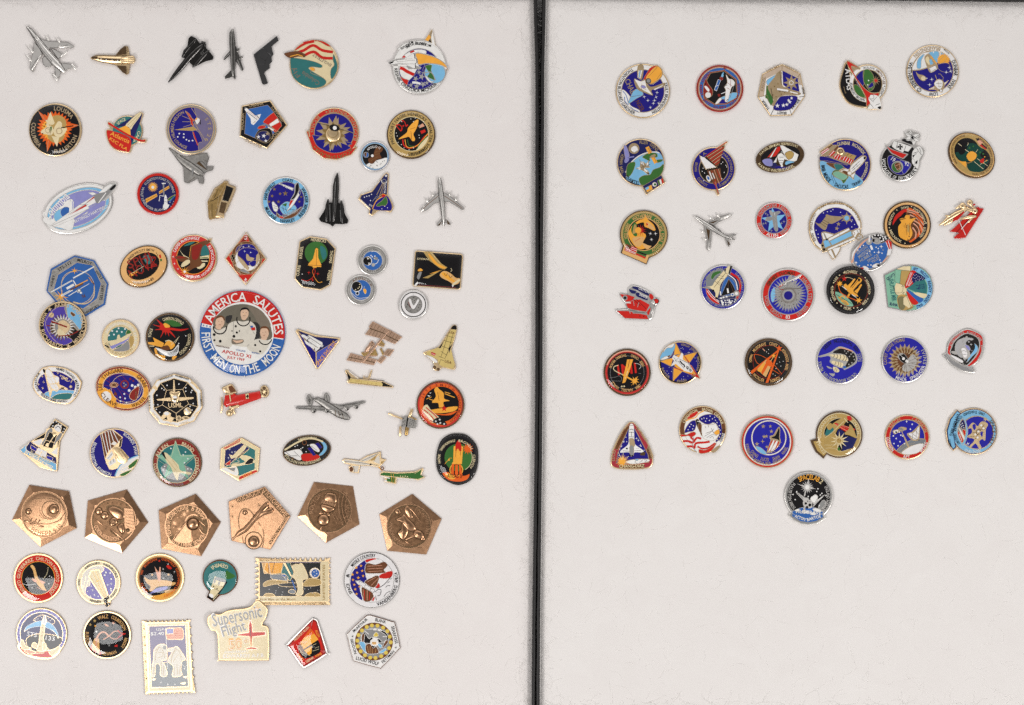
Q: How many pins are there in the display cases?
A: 107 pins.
